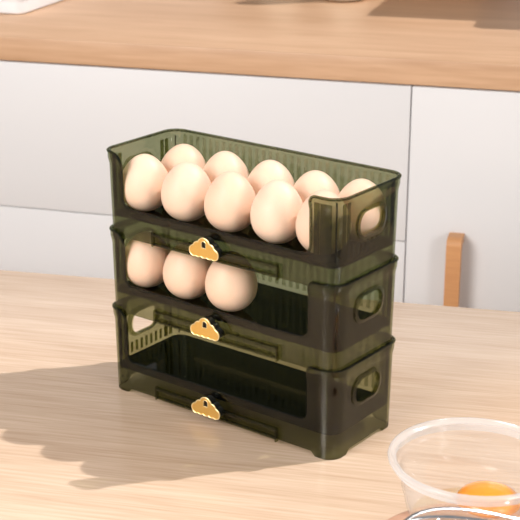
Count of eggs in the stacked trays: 13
